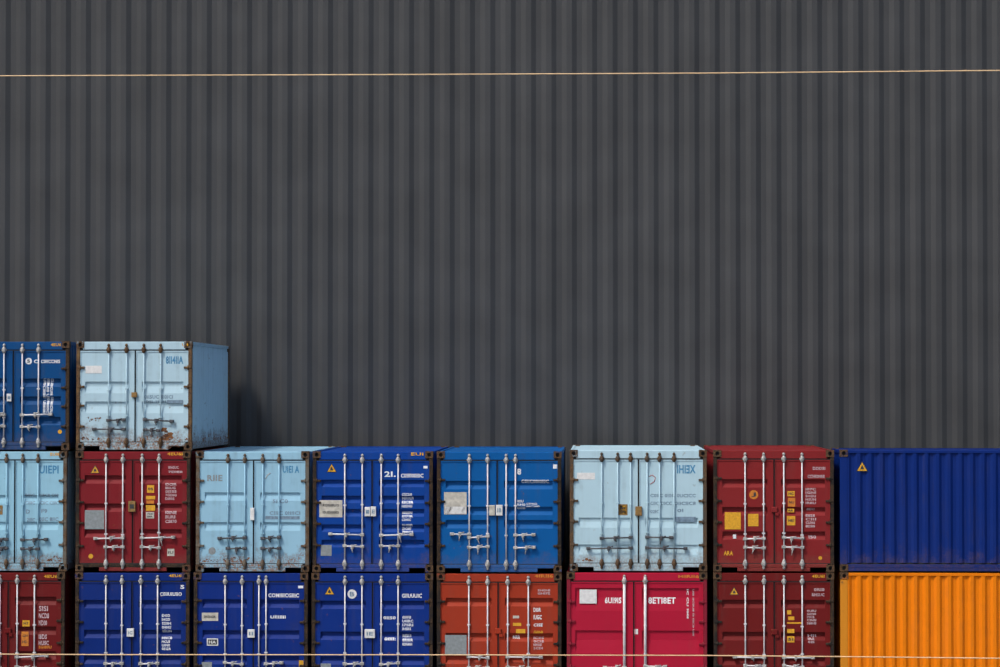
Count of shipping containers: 18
